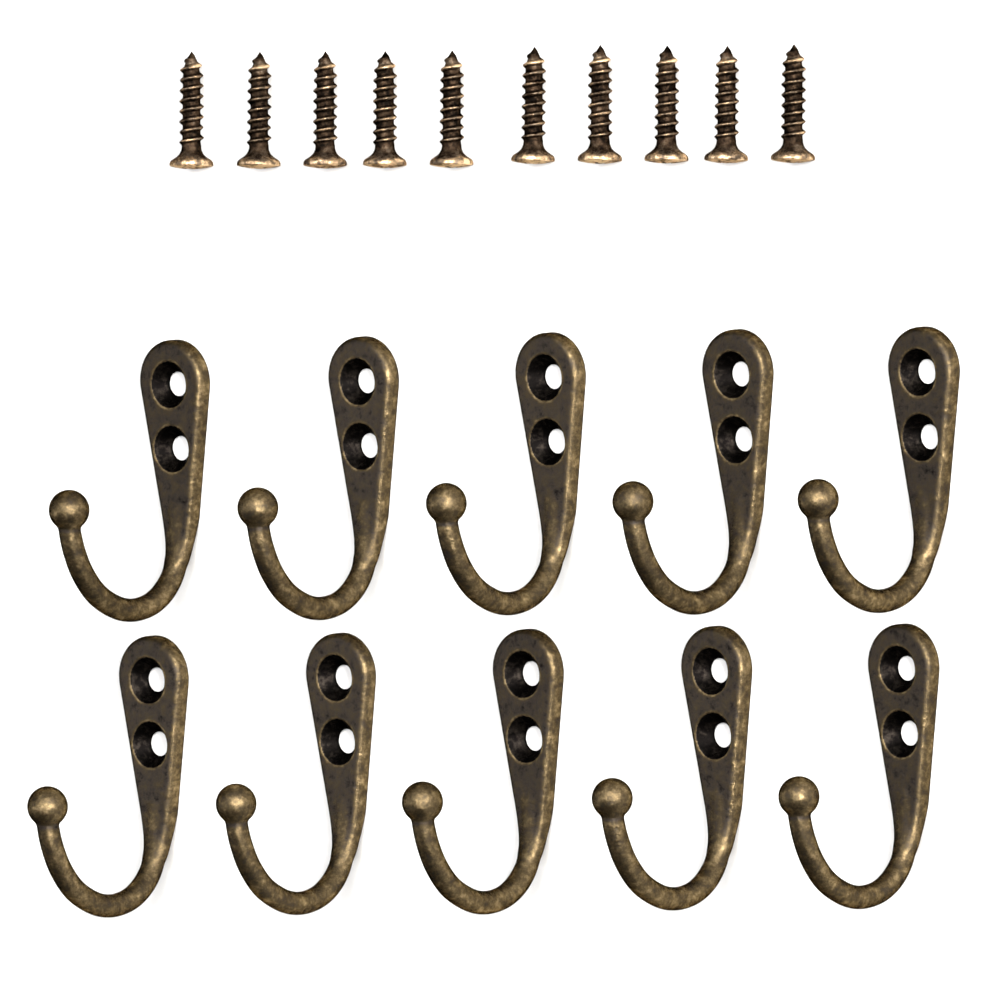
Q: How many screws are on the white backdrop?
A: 10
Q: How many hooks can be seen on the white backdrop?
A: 10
